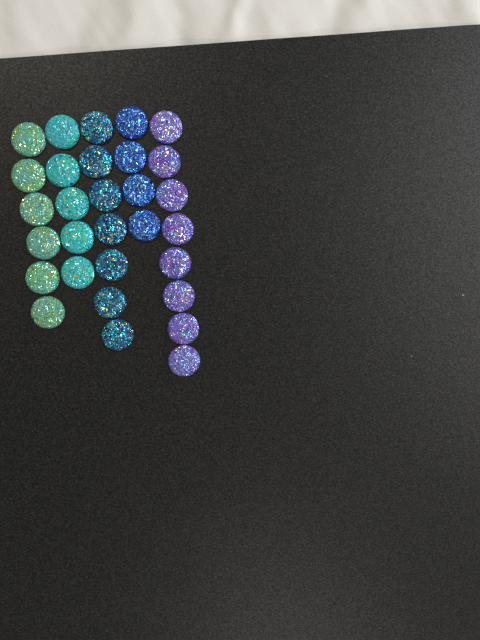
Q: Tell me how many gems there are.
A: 30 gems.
